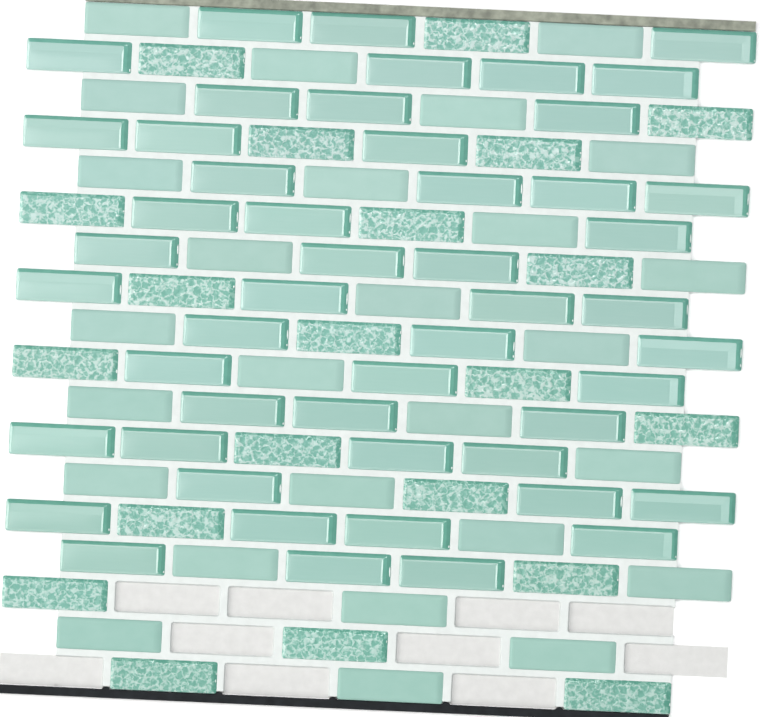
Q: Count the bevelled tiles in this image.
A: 50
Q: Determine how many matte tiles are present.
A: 27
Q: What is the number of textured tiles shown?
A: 21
